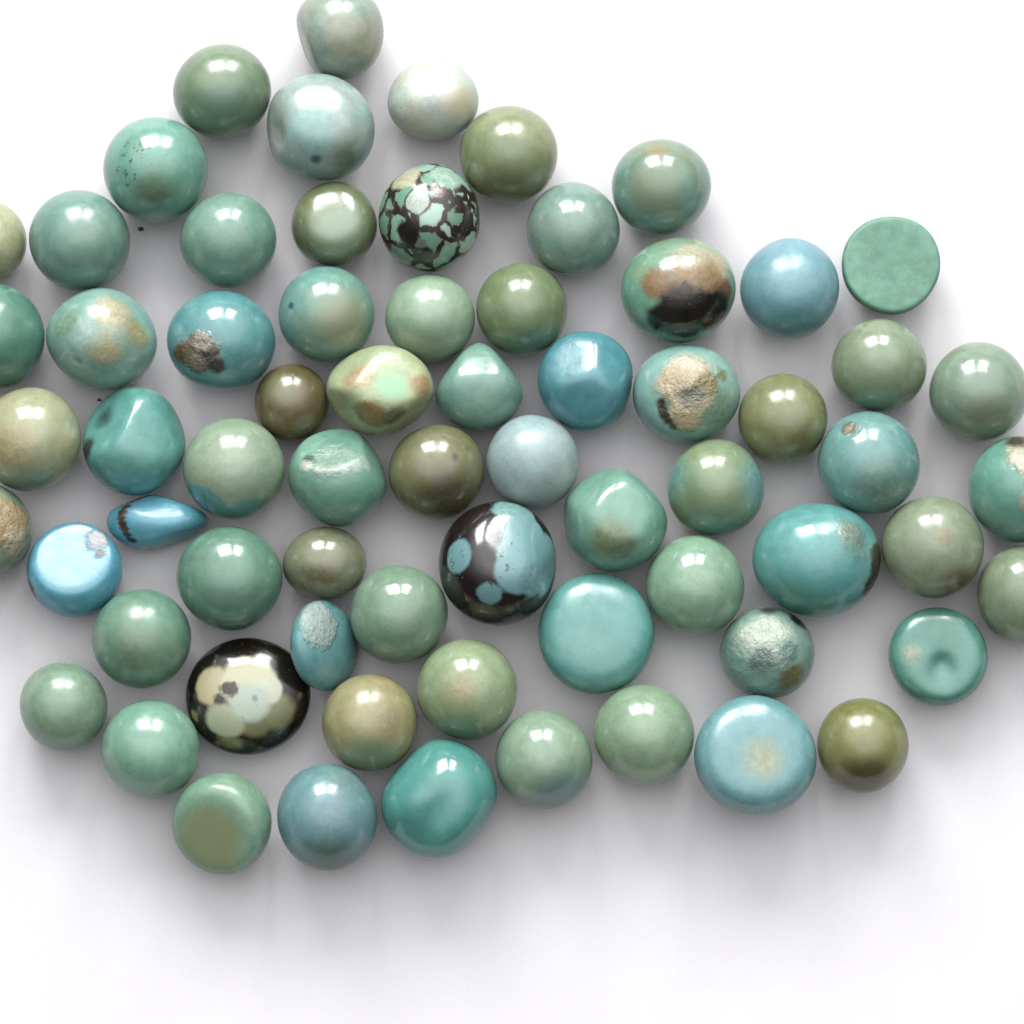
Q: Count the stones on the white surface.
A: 68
